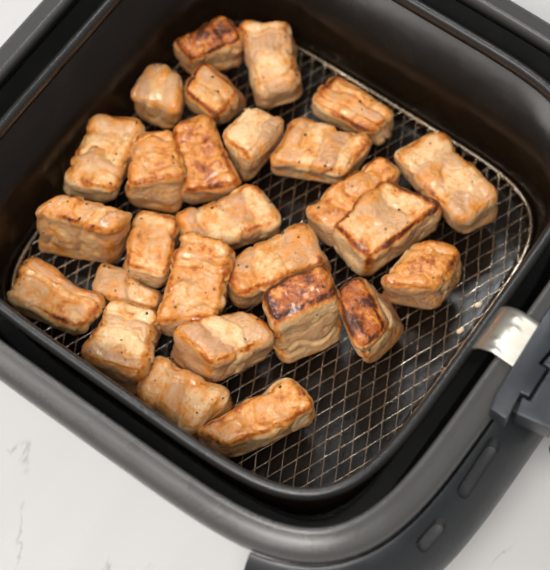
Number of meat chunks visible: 27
